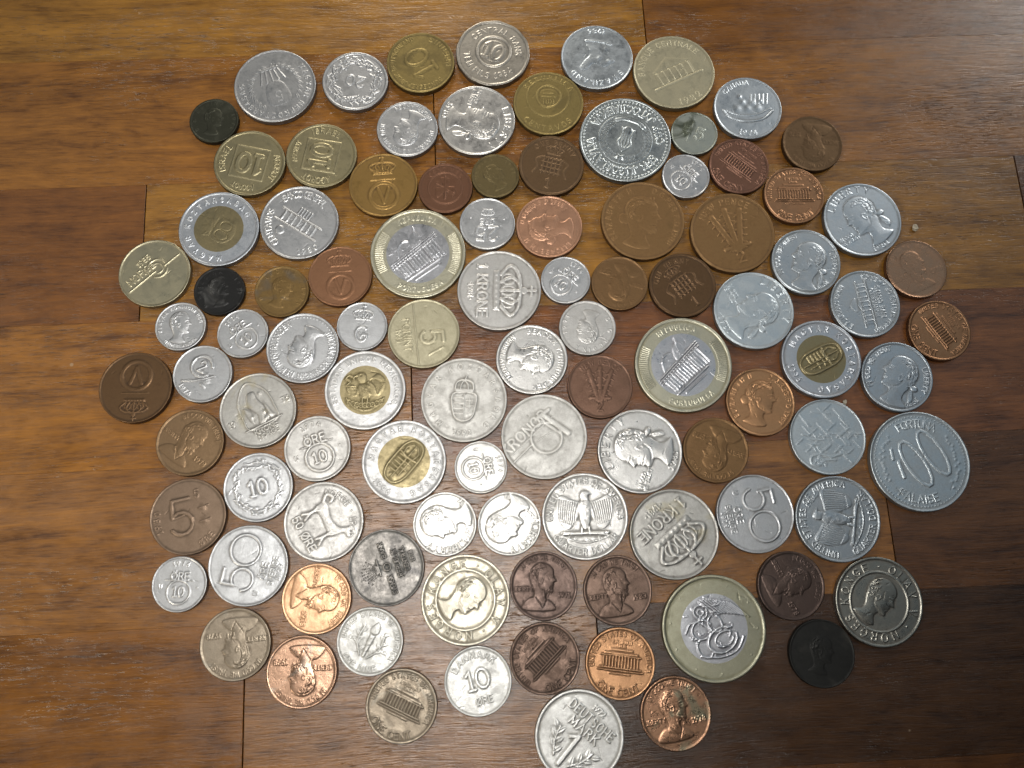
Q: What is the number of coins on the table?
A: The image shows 99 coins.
